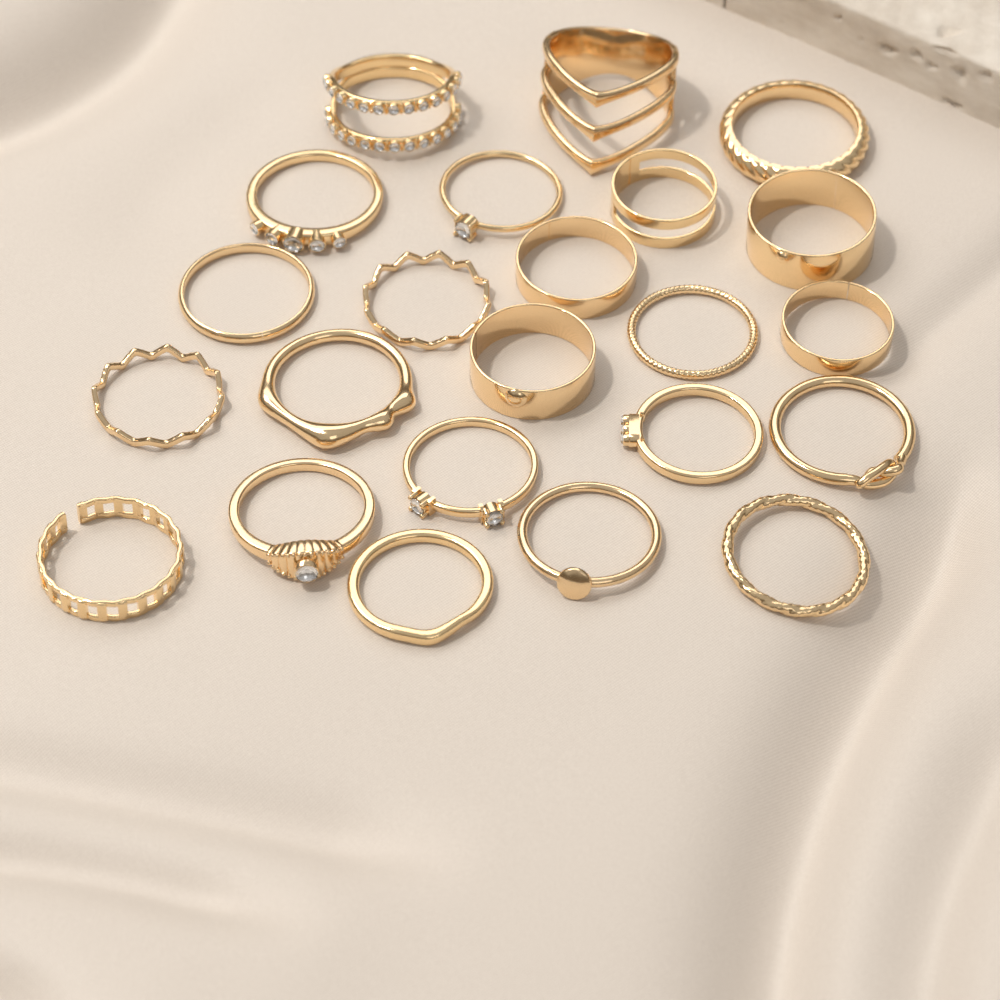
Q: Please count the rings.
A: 23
